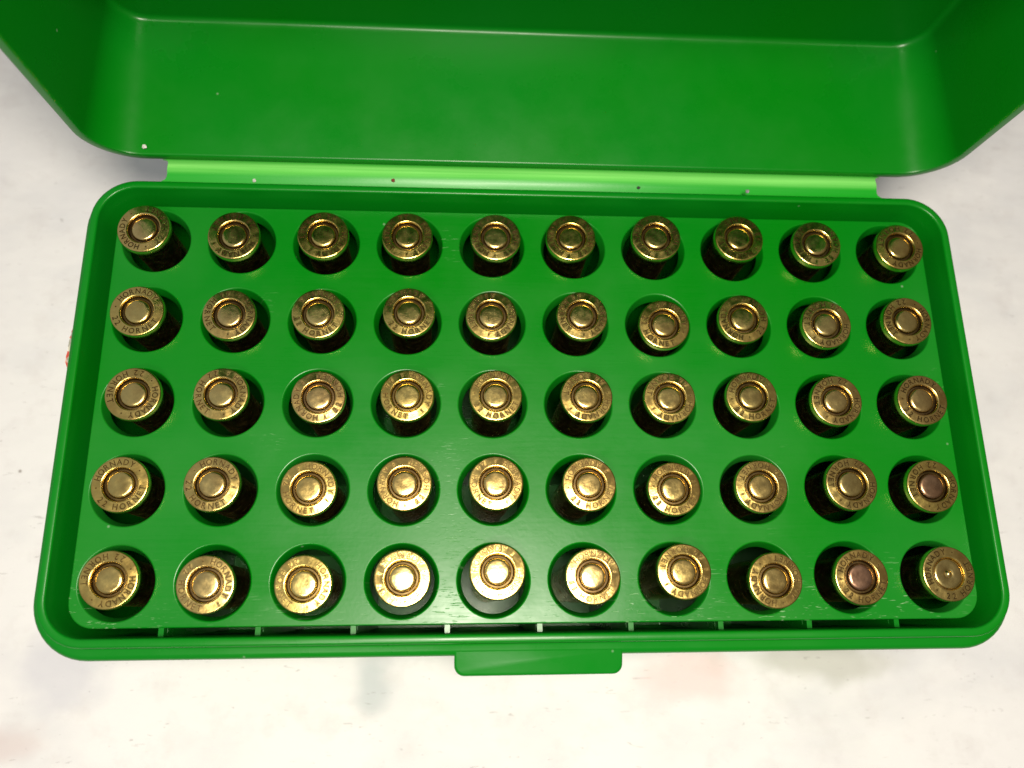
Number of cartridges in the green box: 50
